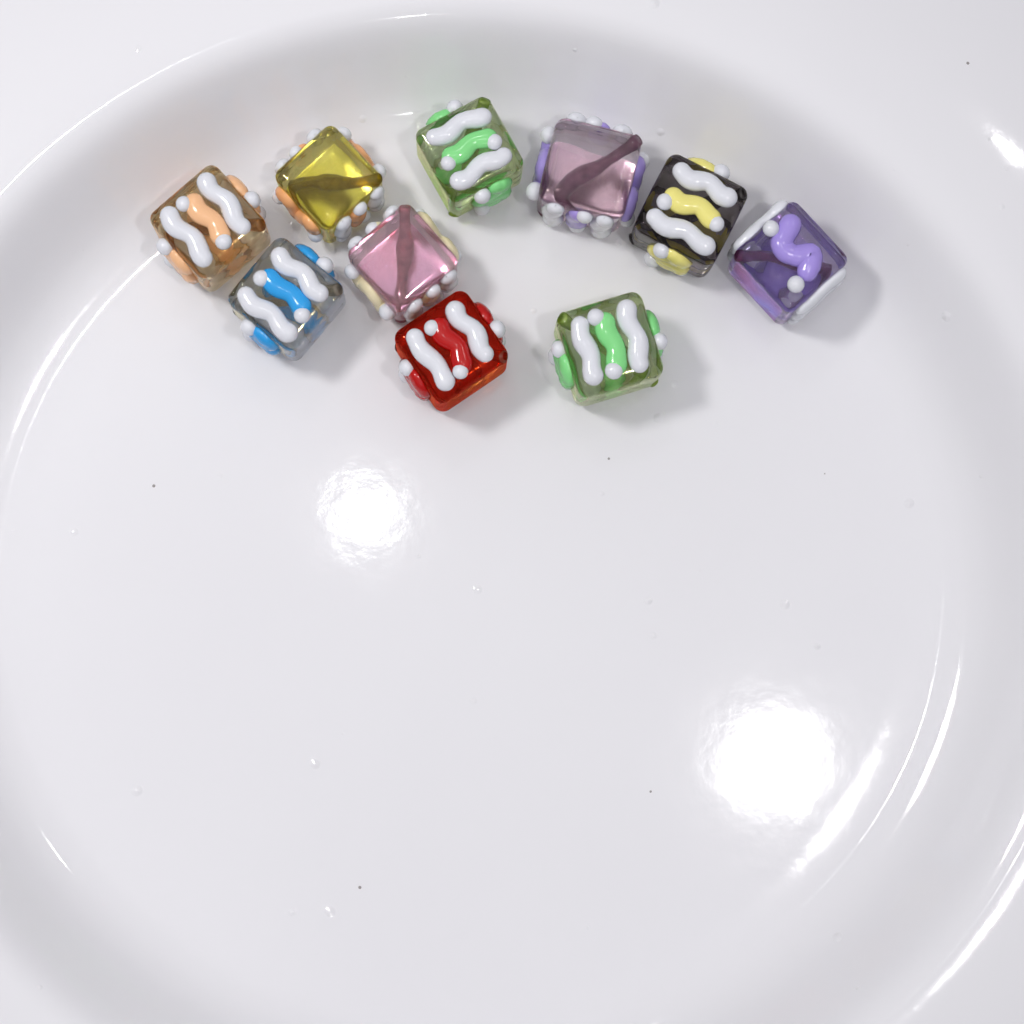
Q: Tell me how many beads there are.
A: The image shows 10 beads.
